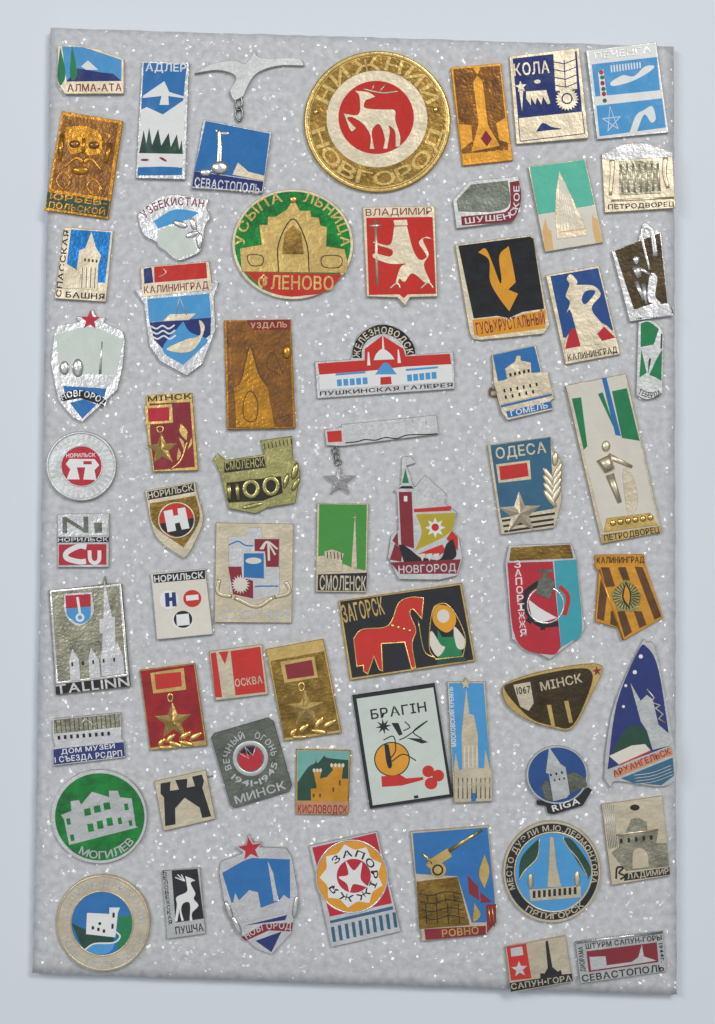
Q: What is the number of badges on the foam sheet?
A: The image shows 62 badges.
